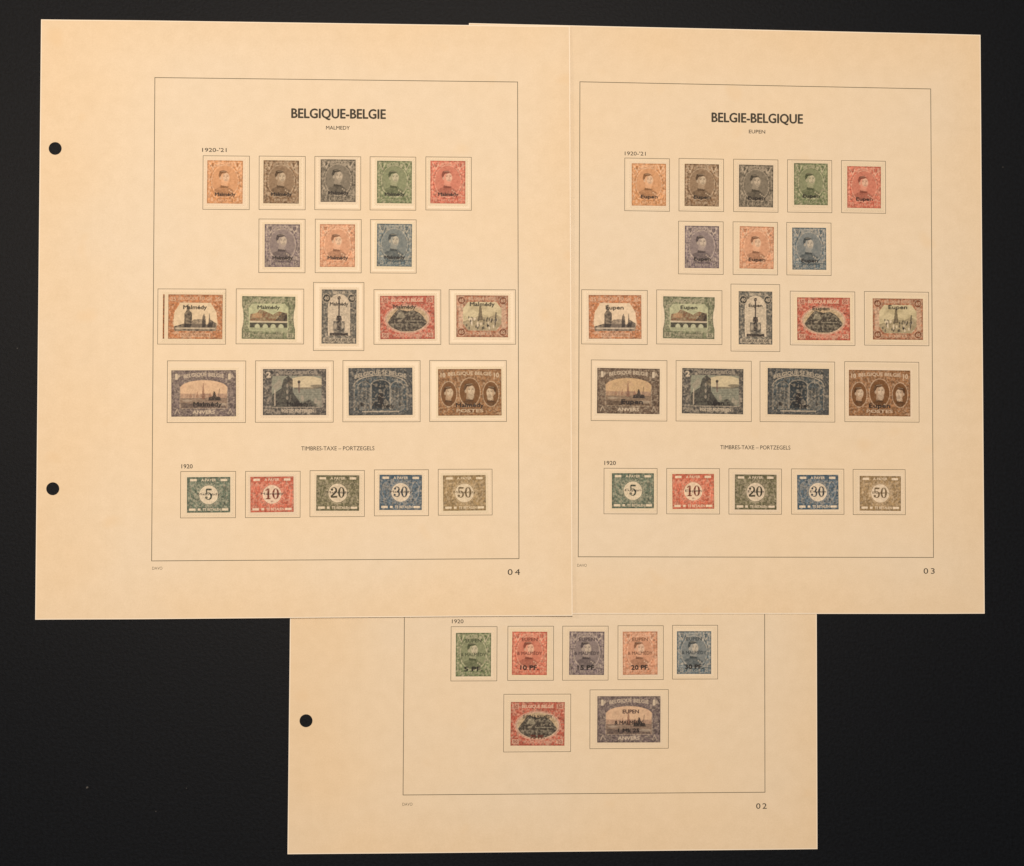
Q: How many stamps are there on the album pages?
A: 51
